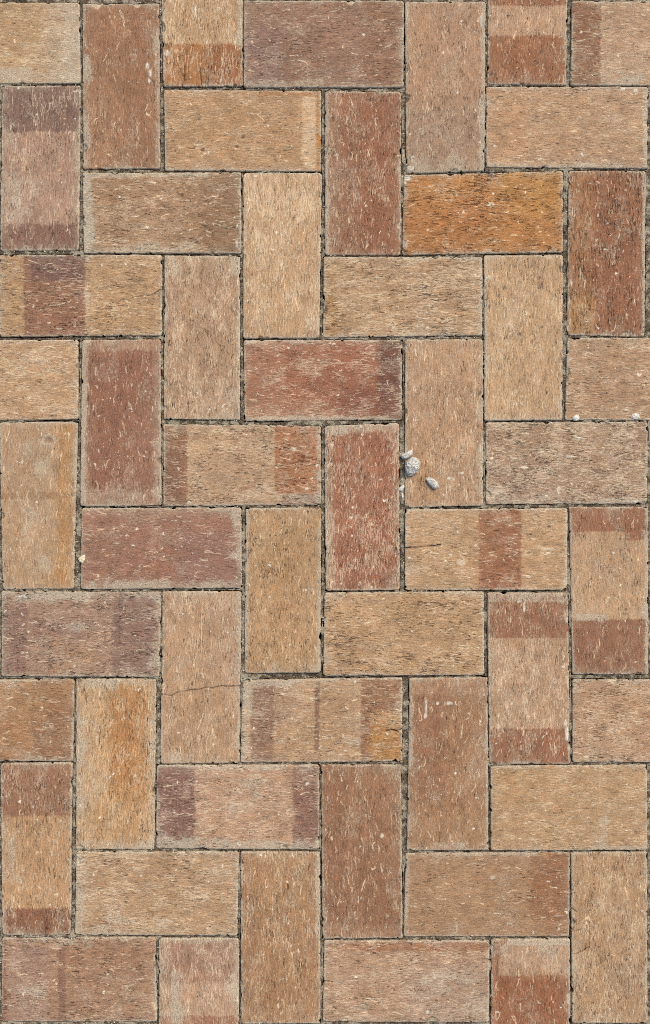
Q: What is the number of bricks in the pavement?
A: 53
